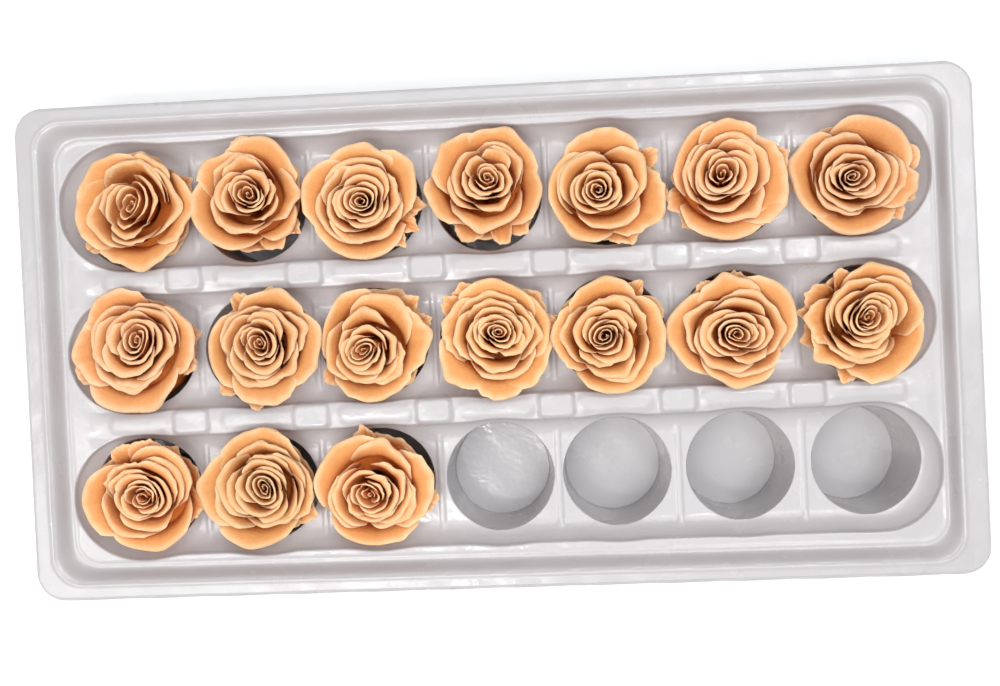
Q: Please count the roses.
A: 17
